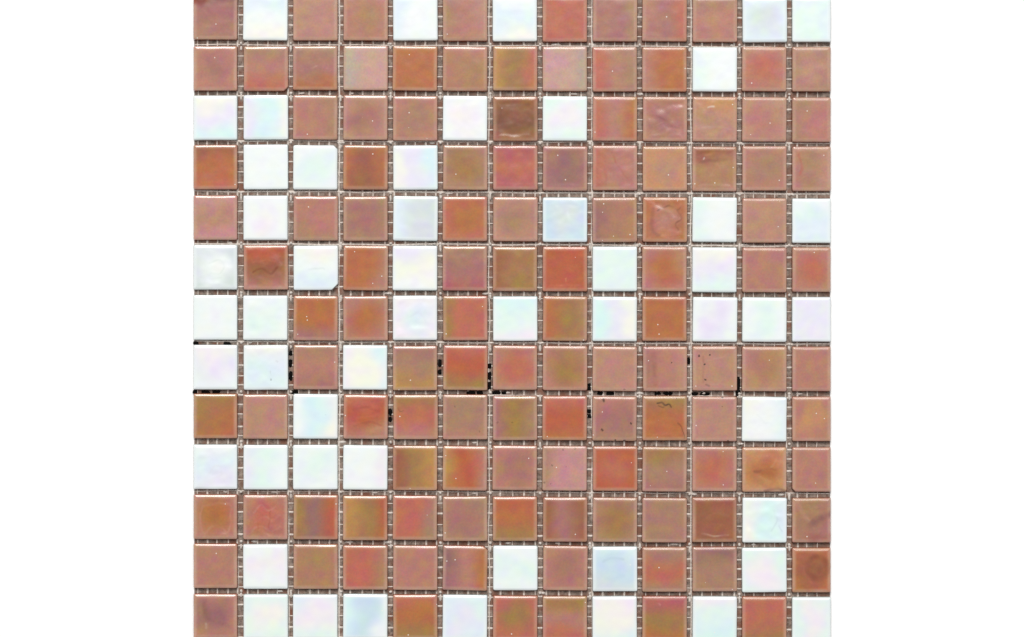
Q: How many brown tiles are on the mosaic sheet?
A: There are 117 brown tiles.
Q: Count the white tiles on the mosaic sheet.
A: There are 52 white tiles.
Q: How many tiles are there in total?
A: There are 169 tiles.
